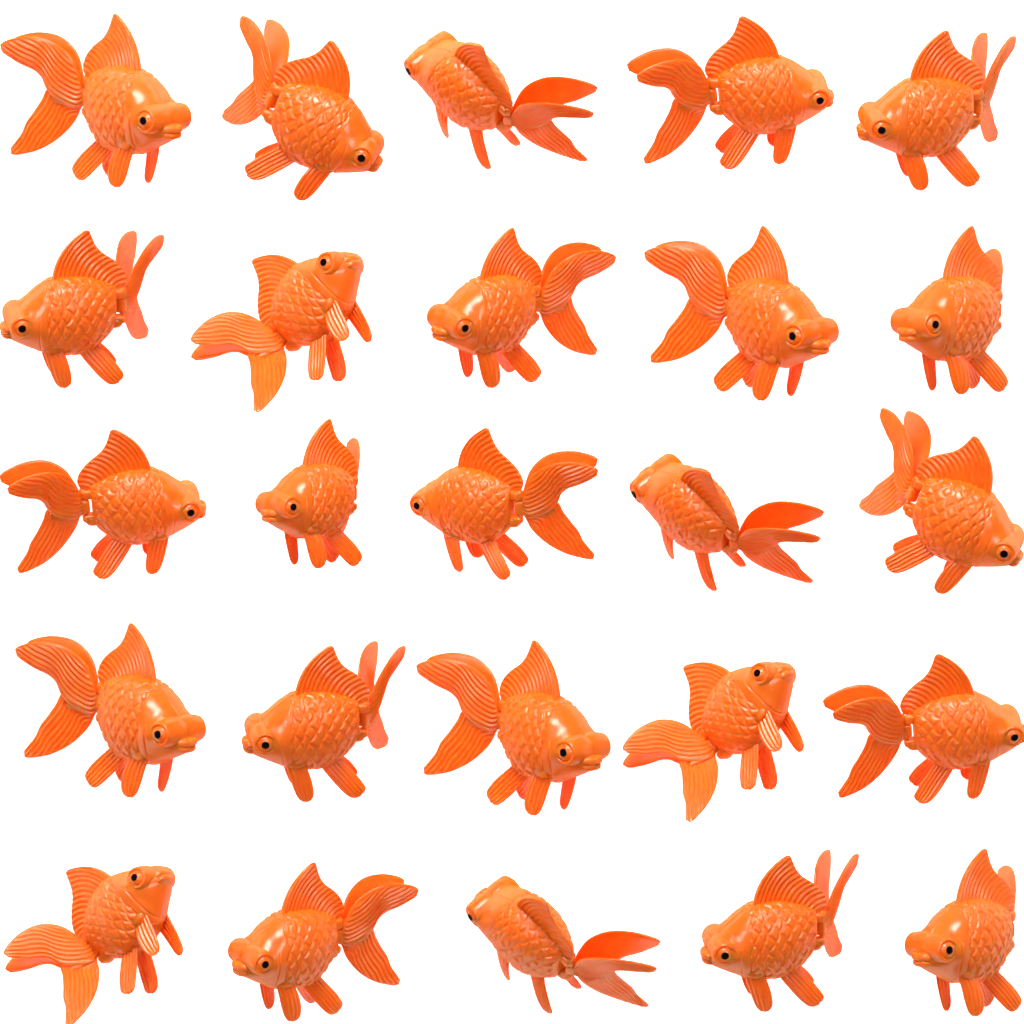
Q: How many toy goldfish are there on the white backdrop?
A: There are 25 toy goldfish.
